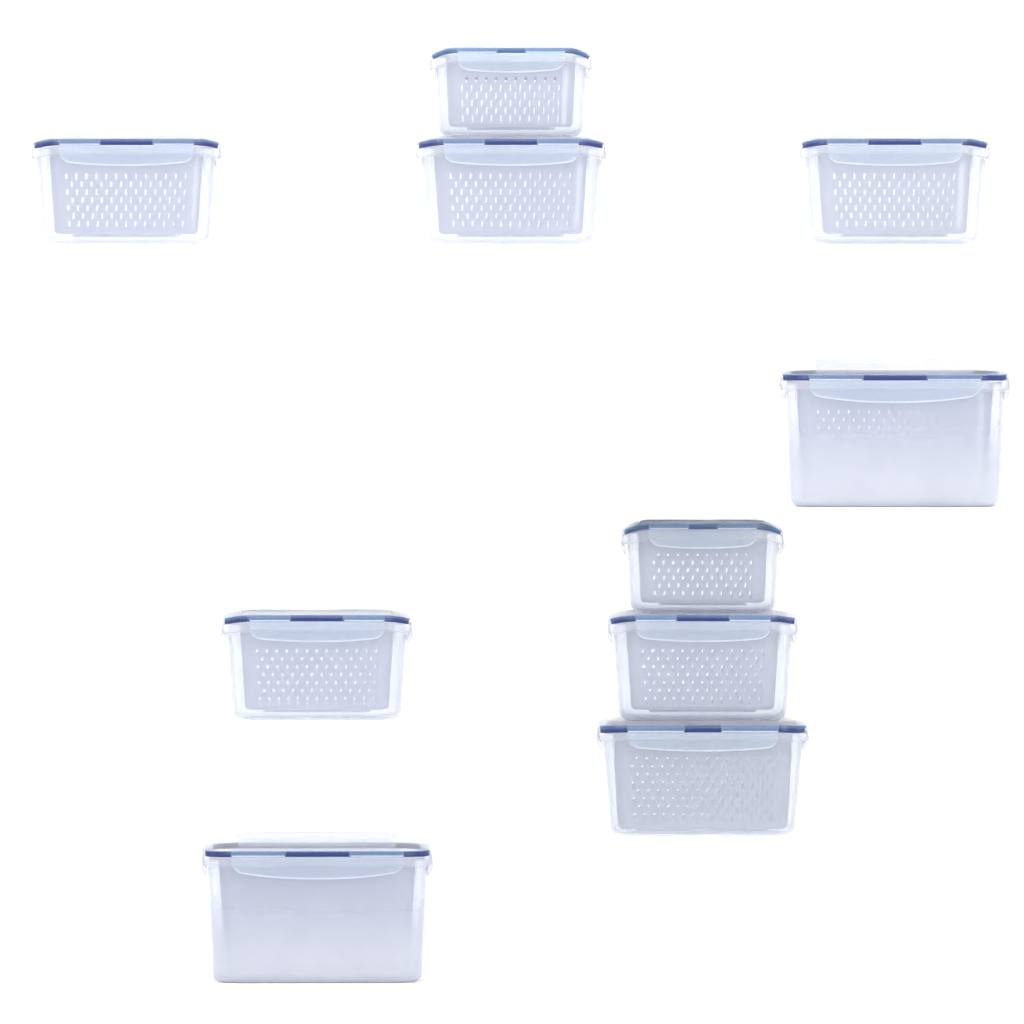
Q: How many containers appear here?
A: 10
